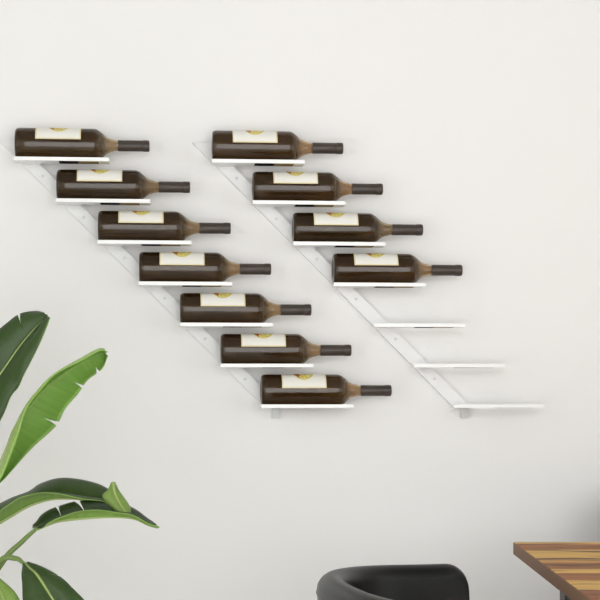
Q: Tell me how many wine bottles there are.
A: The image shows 11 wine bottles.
